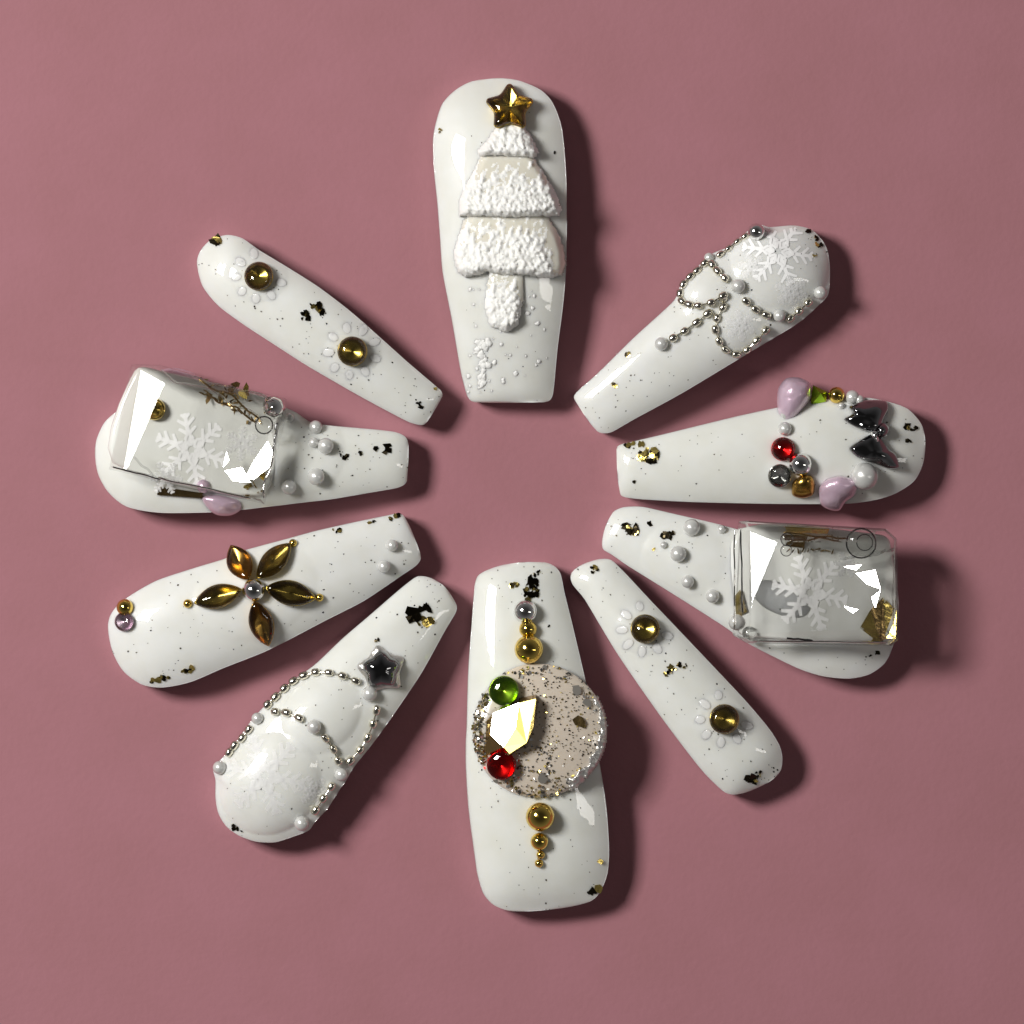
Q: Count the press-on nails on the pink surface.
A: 10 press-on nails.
